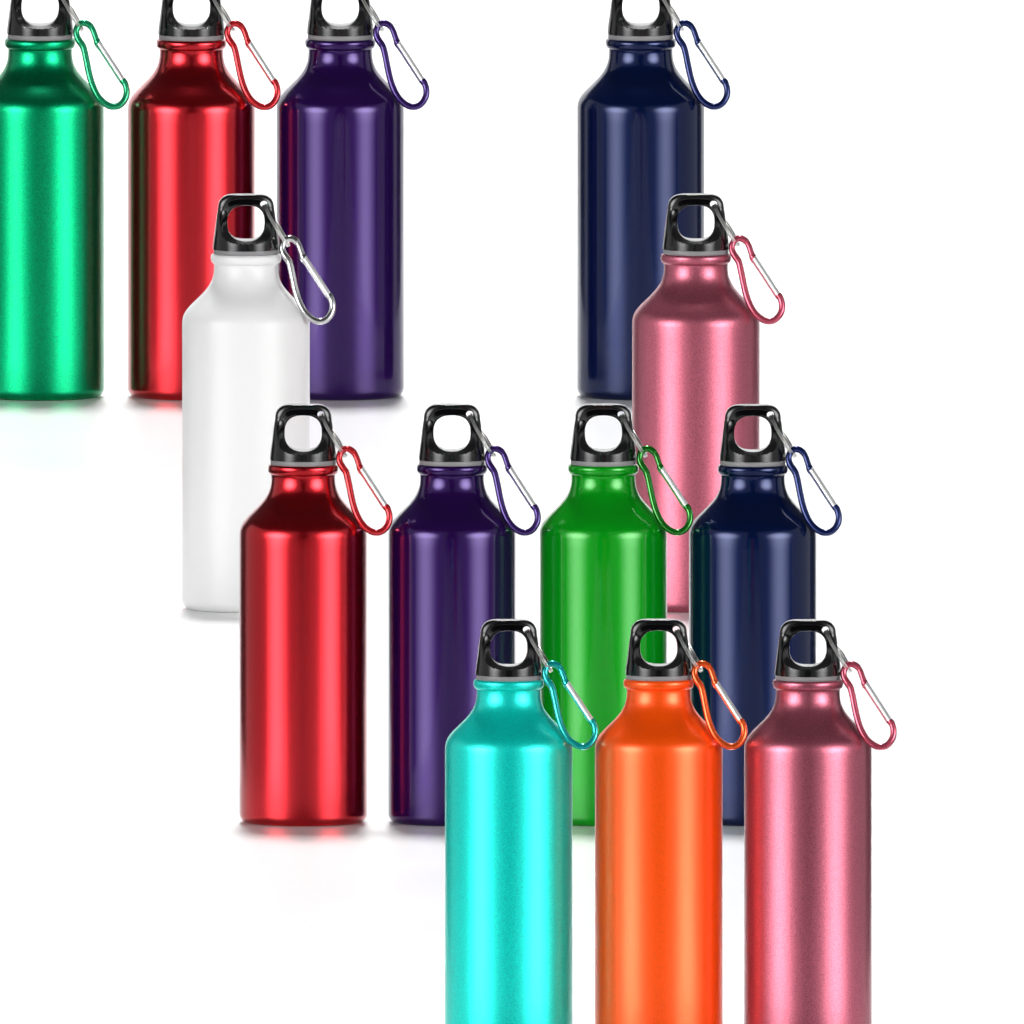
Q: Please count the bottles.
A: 13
